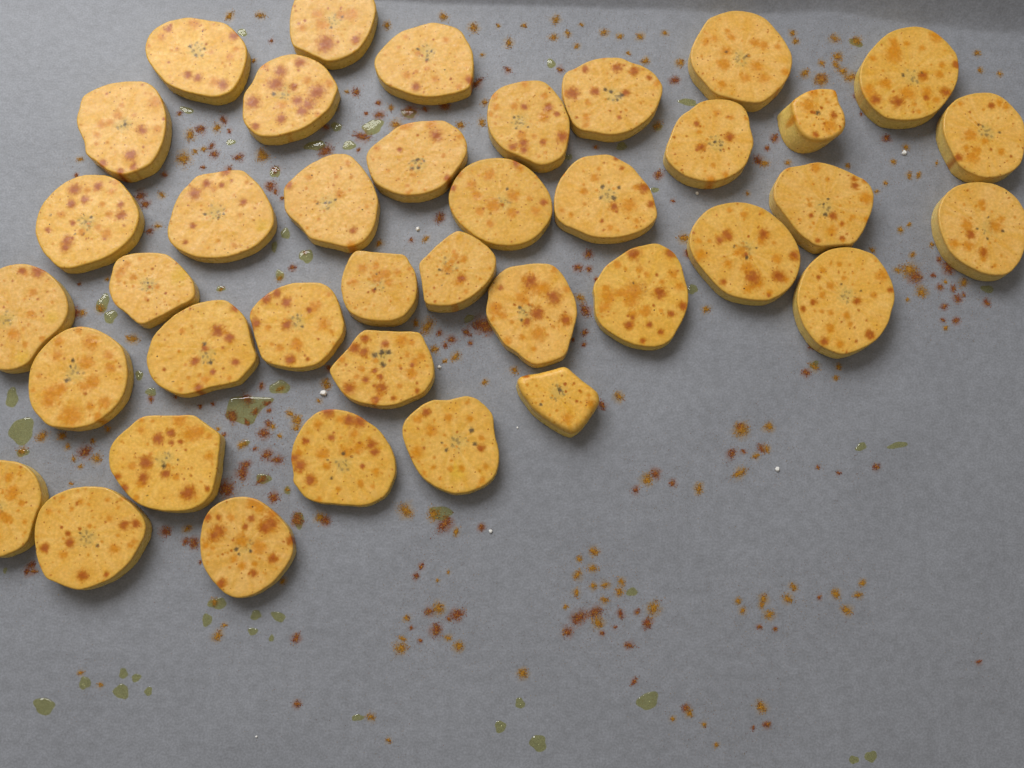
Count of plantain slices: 39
